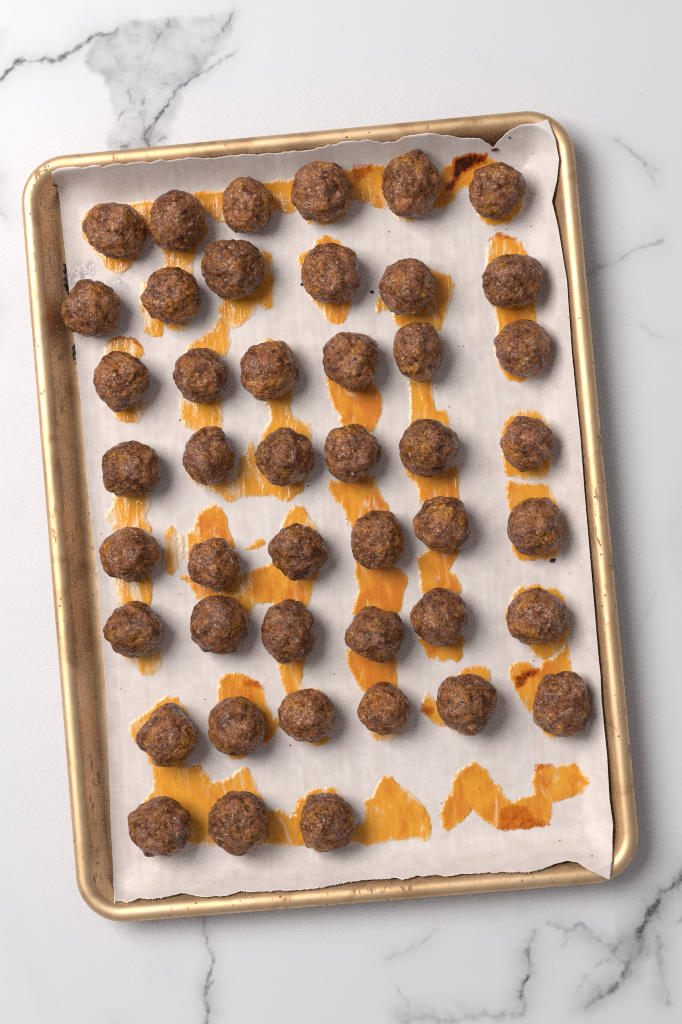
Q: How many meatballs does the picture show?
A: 45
